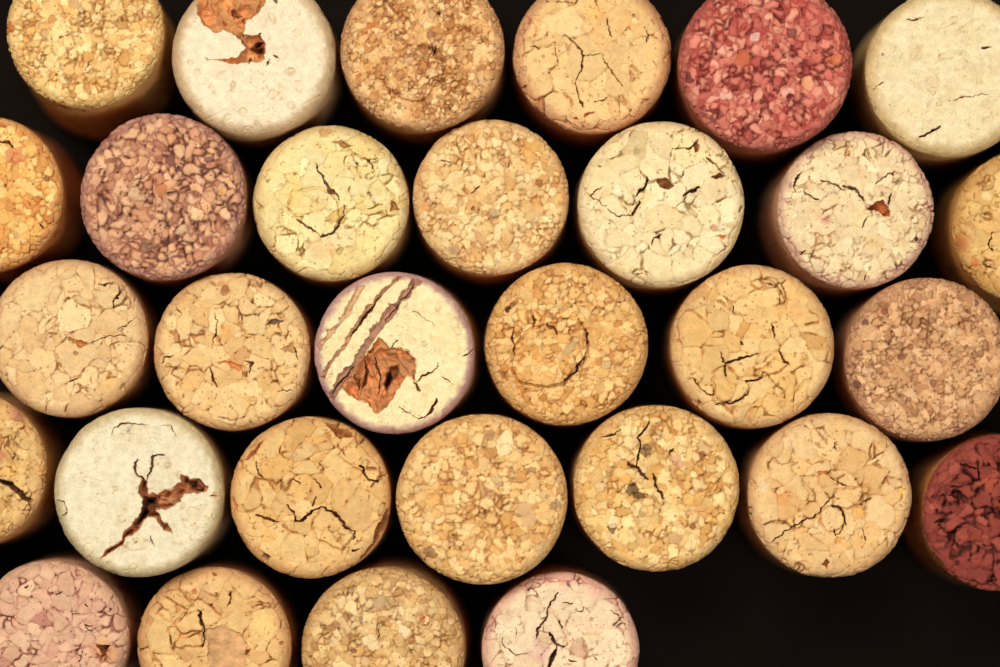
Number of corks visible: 30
